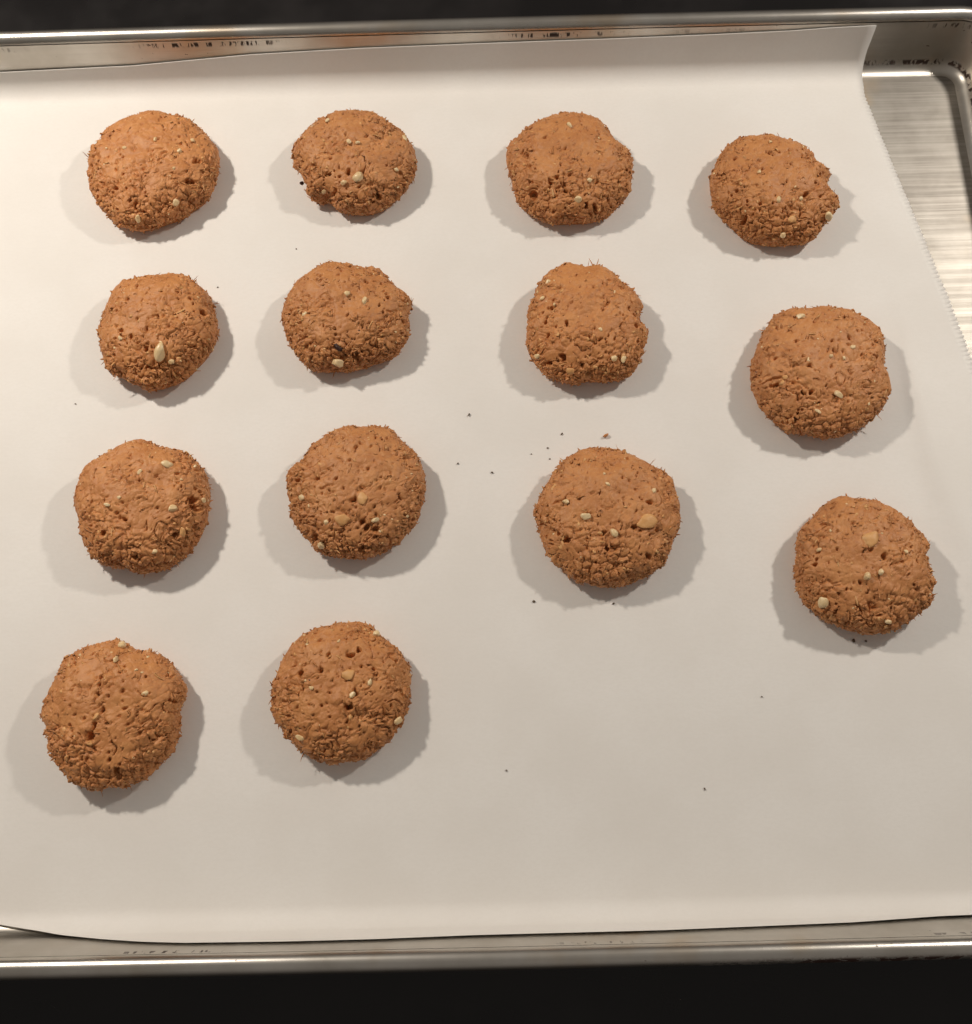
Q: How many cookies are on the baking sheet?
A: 14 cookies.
